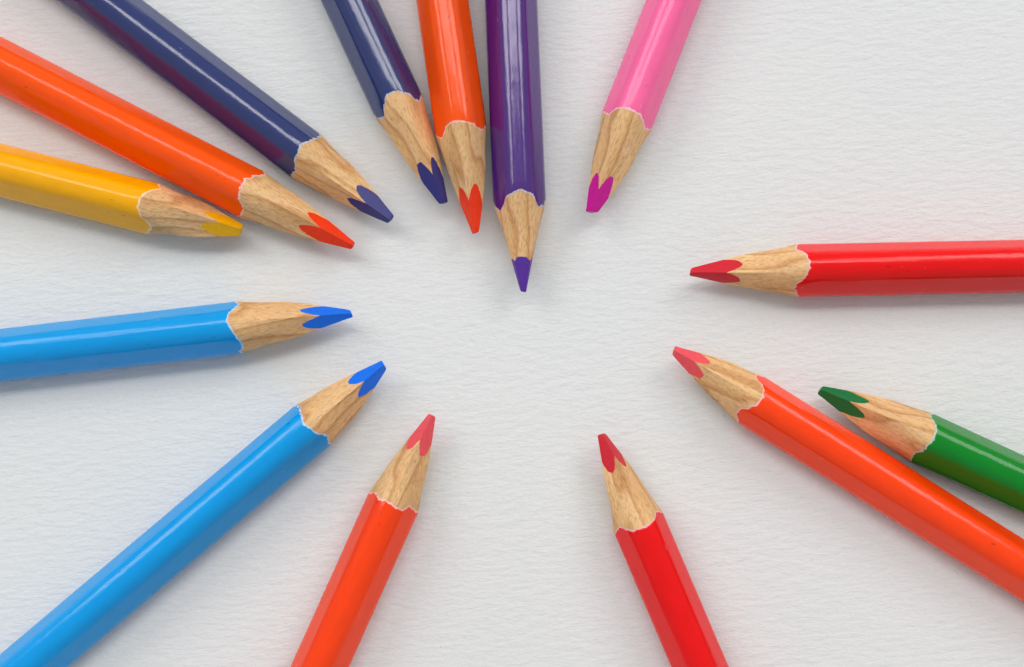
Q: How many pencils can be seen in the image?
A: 14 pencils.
